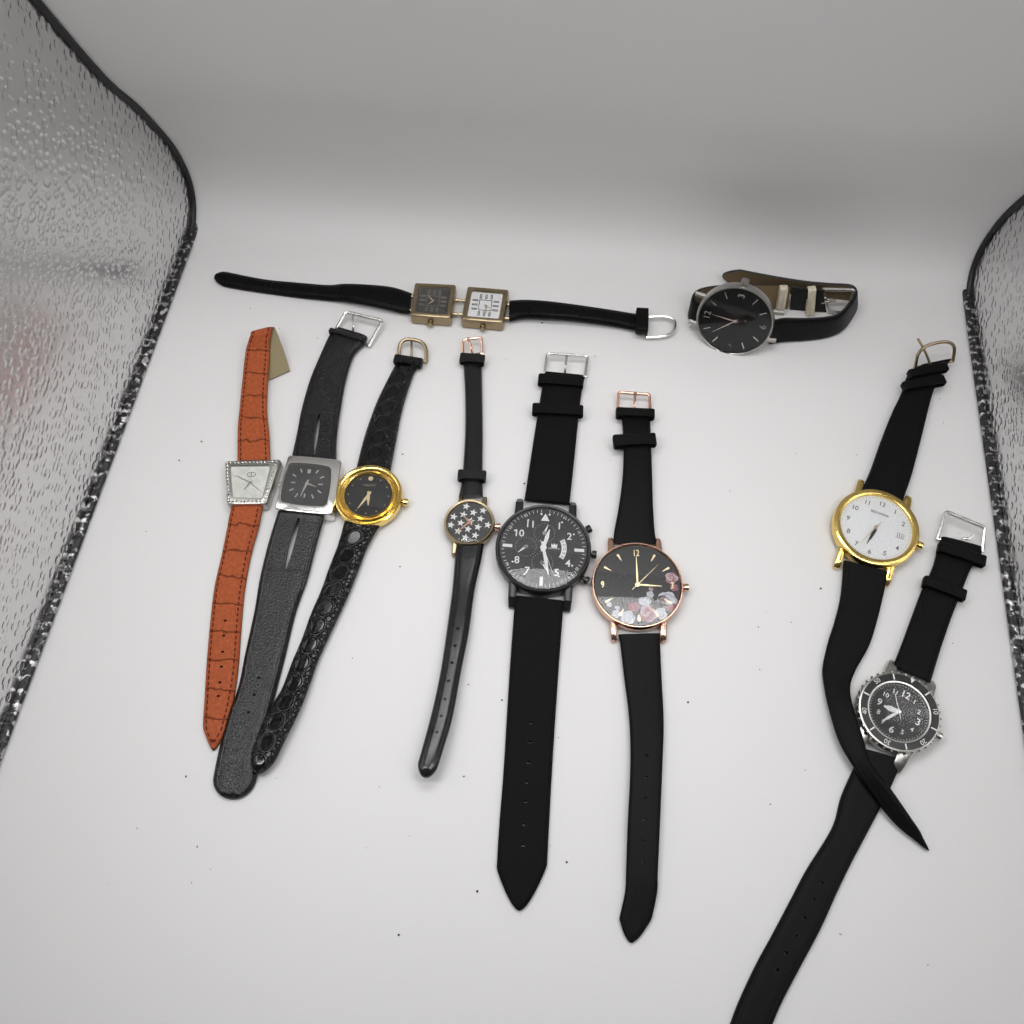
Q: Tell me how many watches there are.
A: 10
